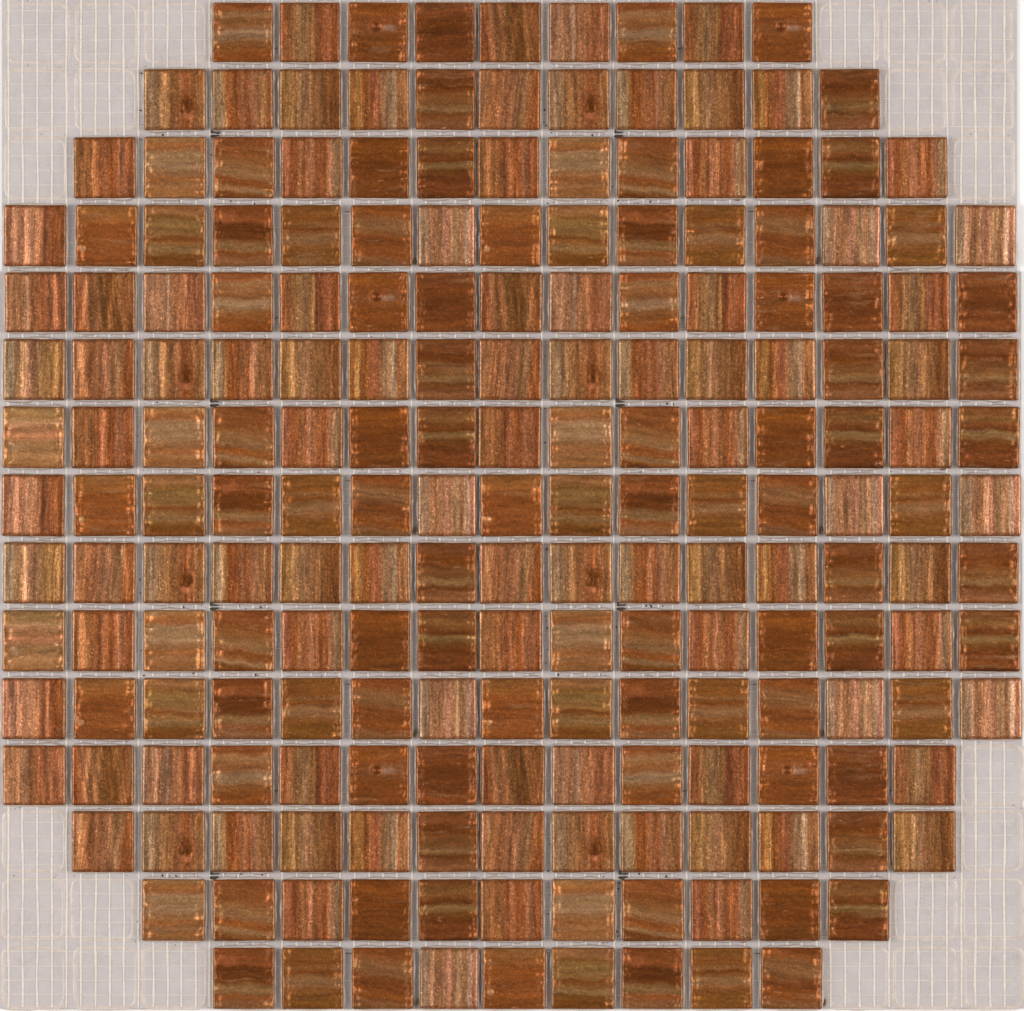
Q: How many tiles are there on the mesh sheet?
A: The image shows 200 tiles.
